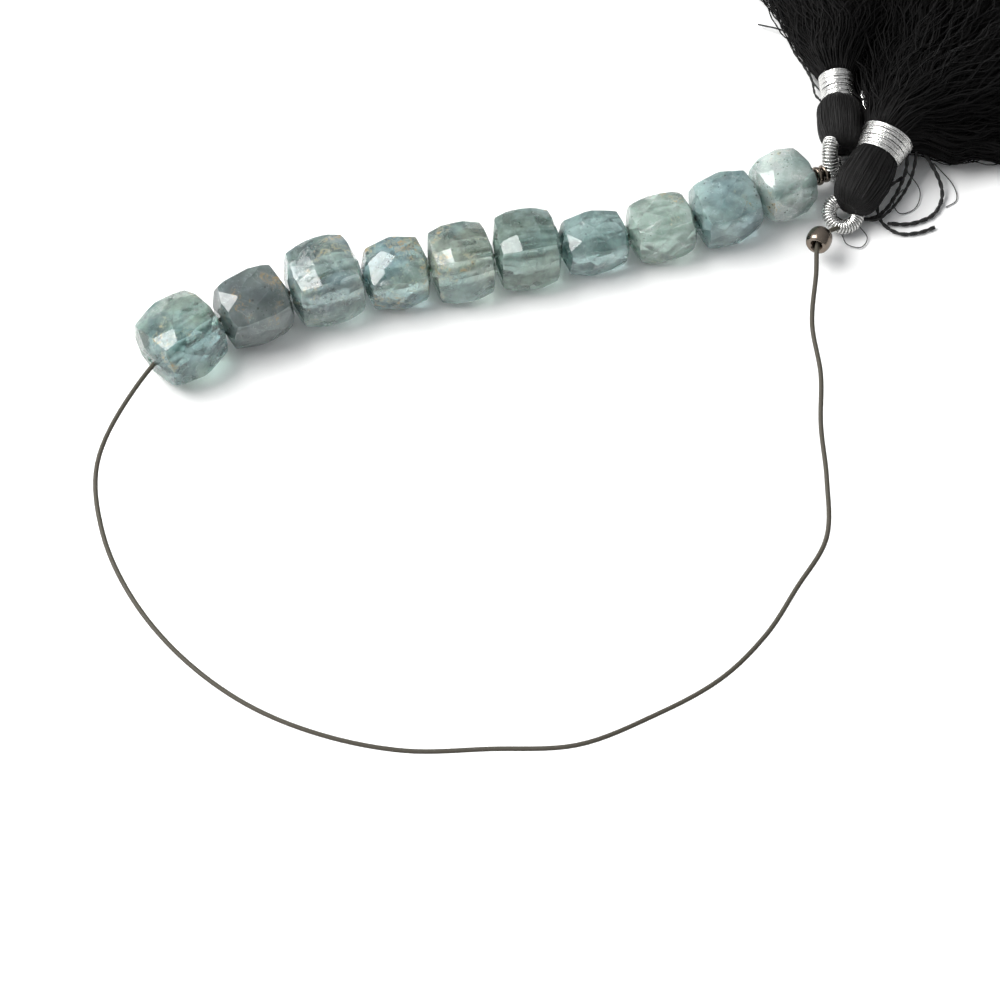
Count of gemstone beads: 10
